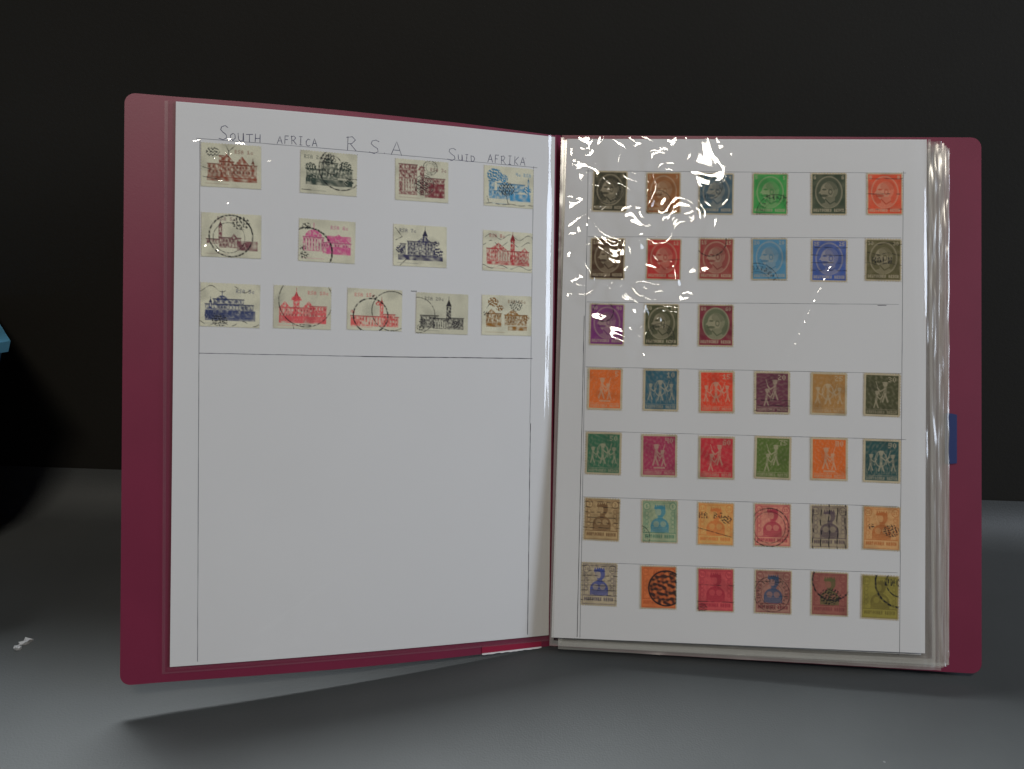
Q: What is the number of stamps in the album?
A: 52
